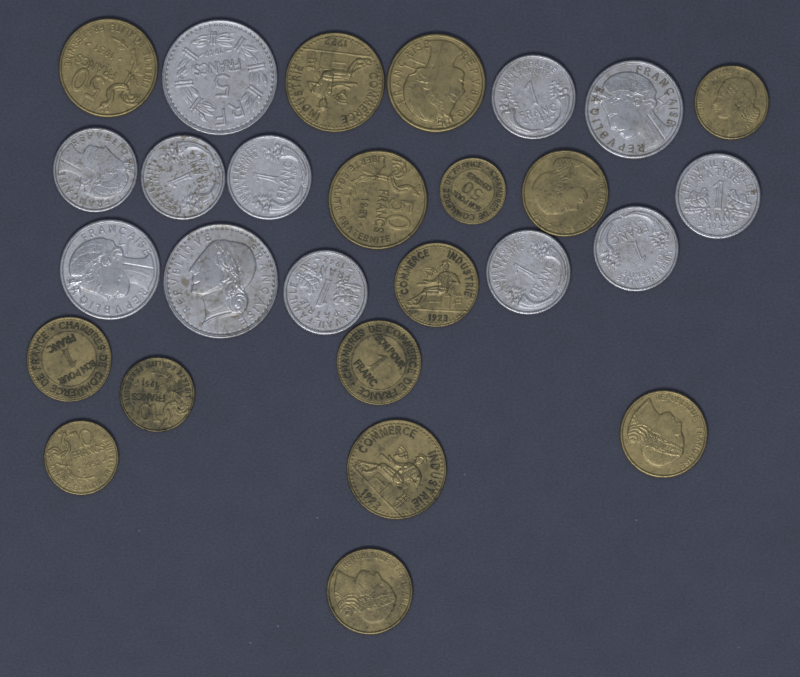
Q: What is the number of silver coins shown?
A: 12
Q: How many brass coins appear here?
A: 15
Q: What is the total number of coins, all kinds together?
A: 27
